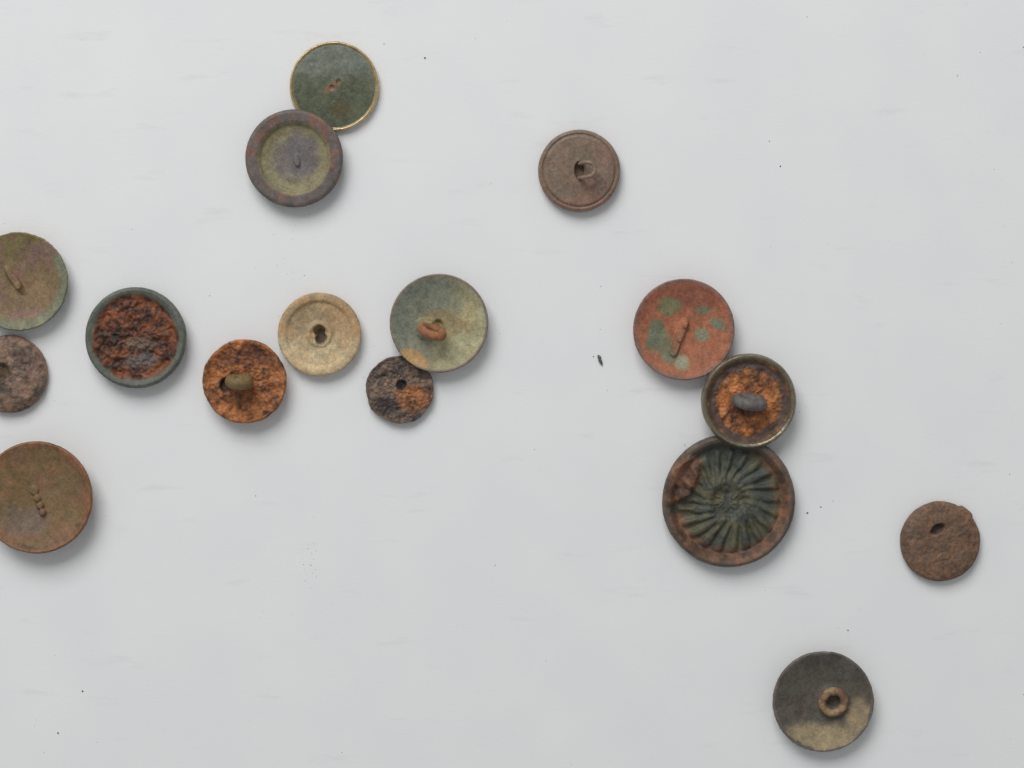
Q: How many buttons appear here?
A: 16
